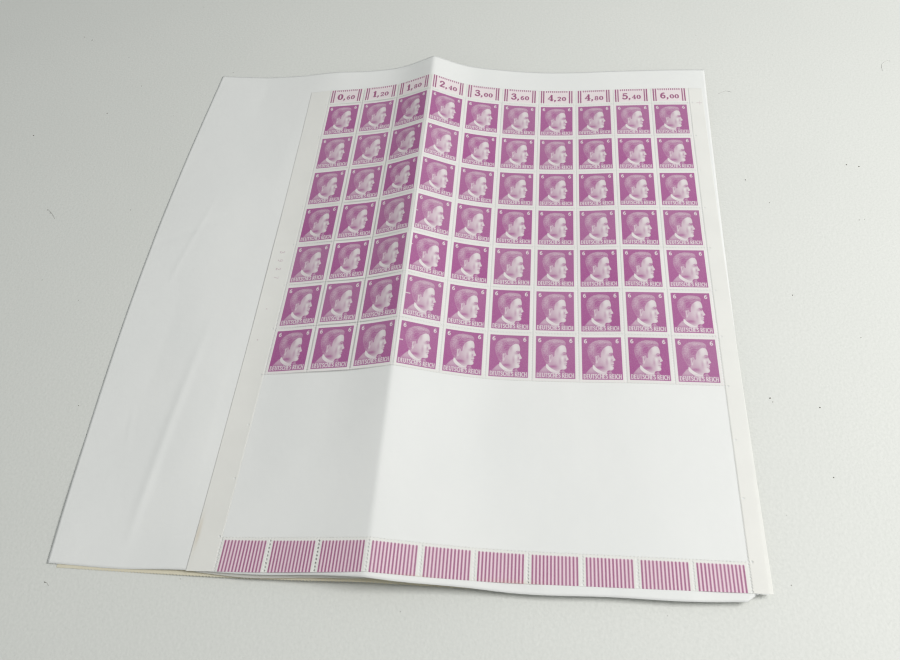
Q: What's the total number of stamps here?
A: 70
